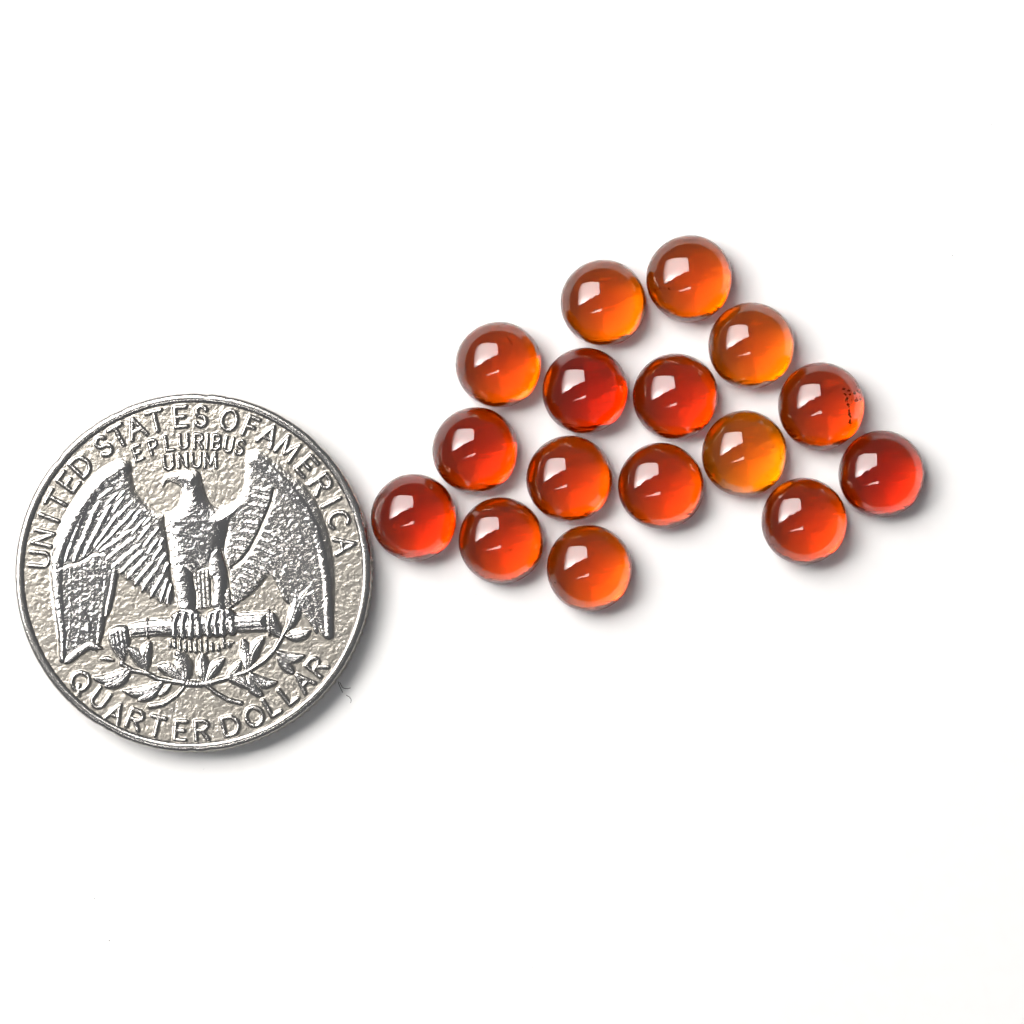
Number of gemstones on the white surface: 16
